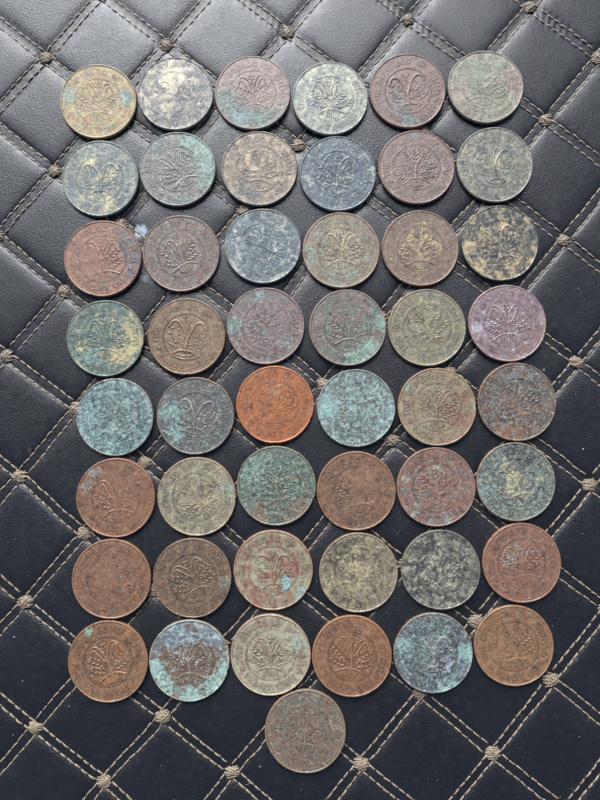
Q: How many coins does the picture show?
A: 49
